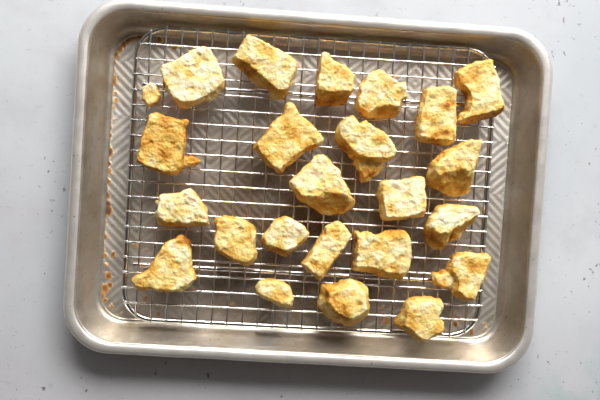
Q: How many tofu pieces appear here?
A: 24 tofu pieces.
